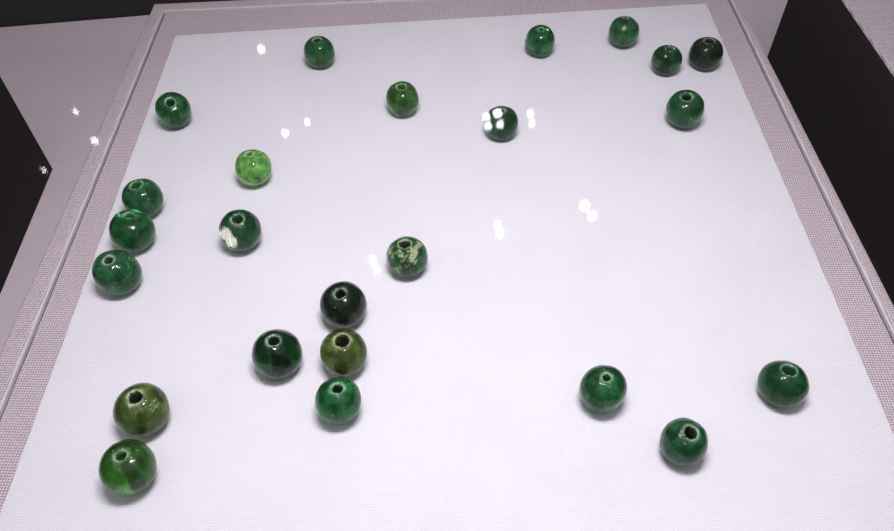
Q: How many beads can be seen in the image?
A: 24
